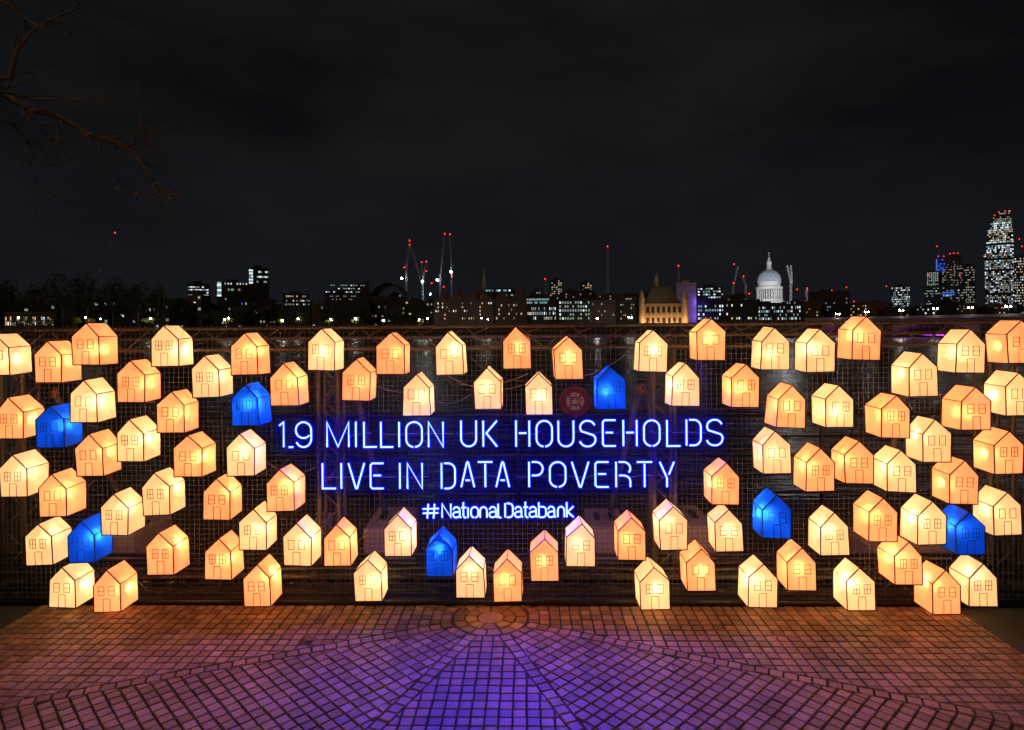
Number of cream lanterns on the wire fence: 42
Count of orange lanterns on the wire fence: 41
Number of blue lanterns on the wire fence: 7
